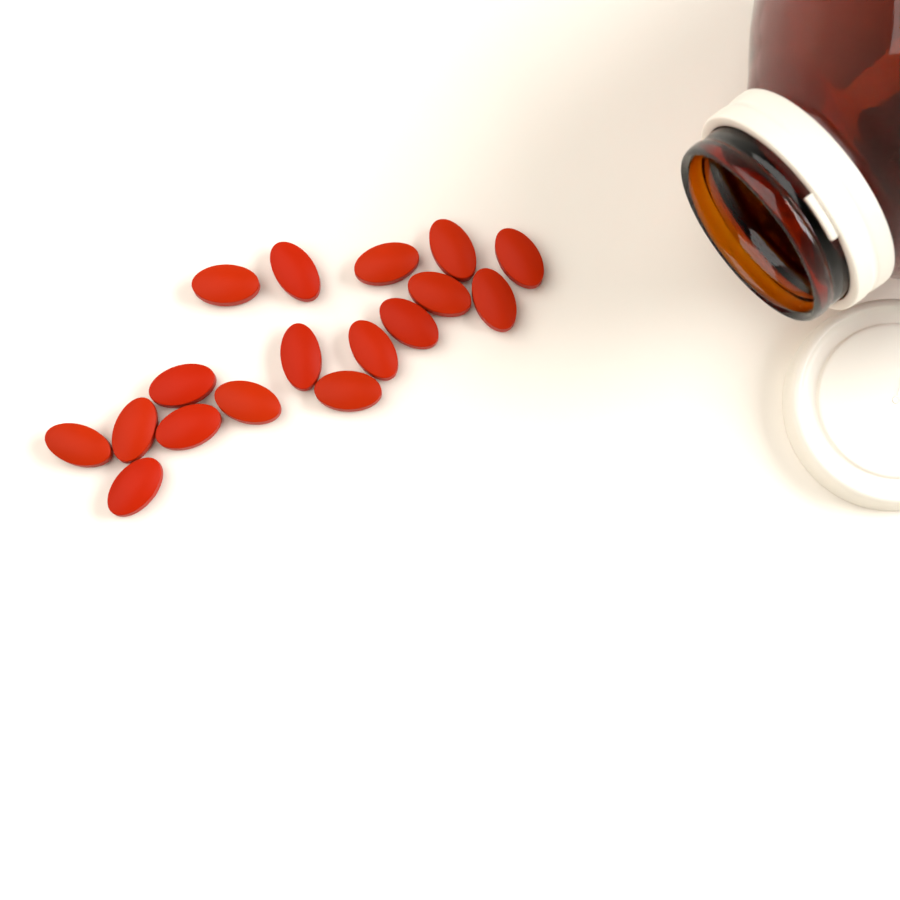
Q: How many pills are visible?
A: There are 17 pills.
